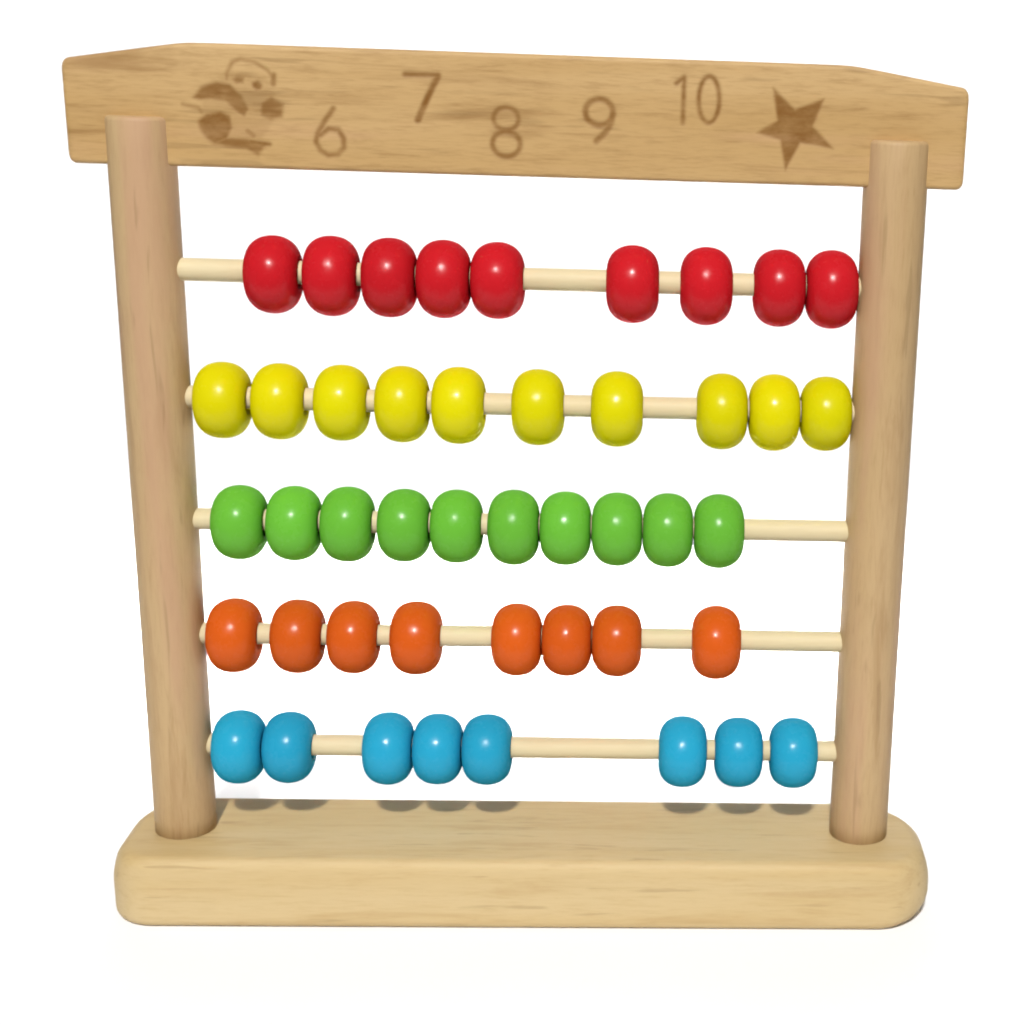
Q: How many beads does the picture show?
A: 45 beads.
